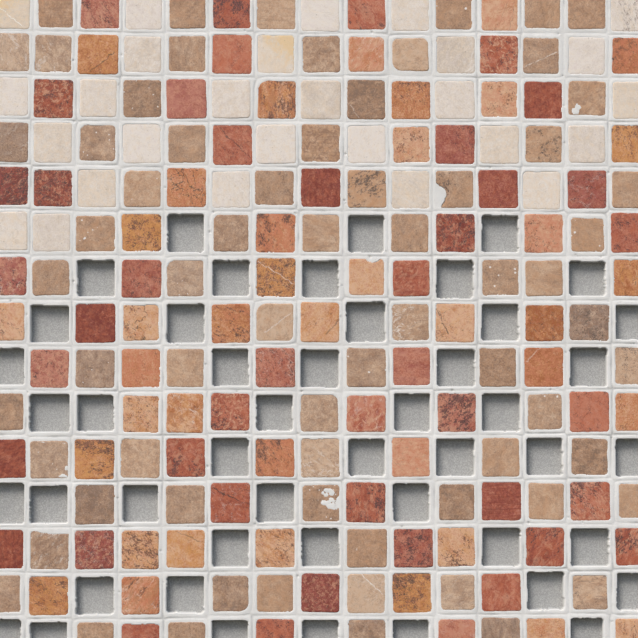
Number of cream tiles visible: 27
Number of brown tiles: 68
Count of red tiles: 44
